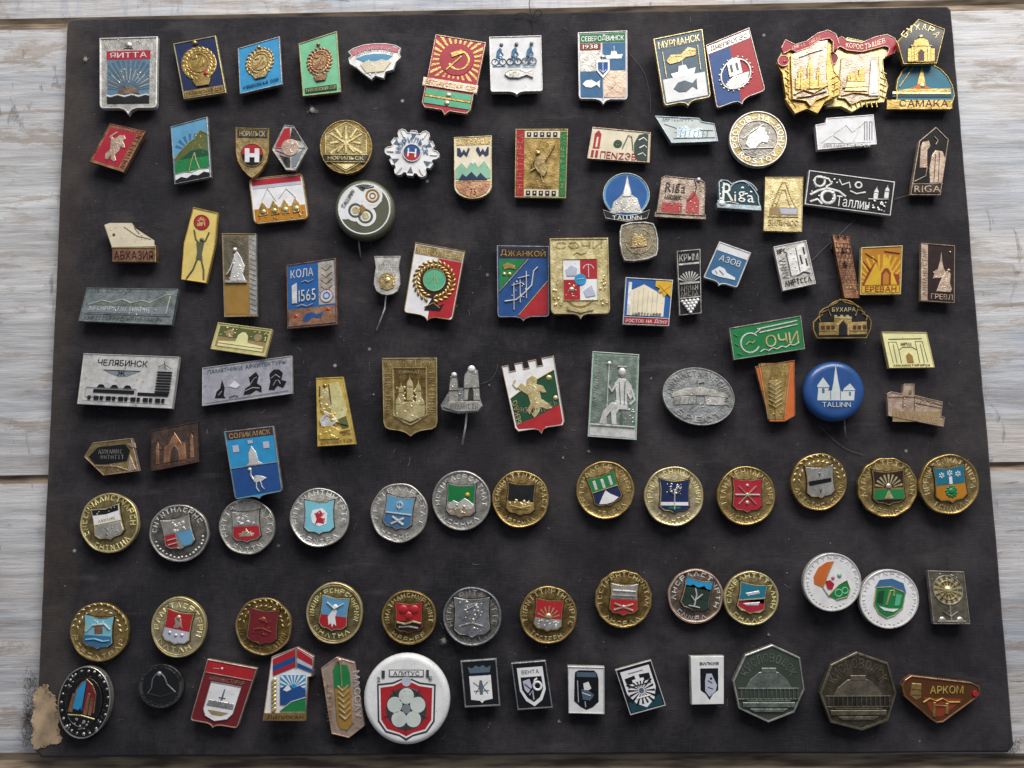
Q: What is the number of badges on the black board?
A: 109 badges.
